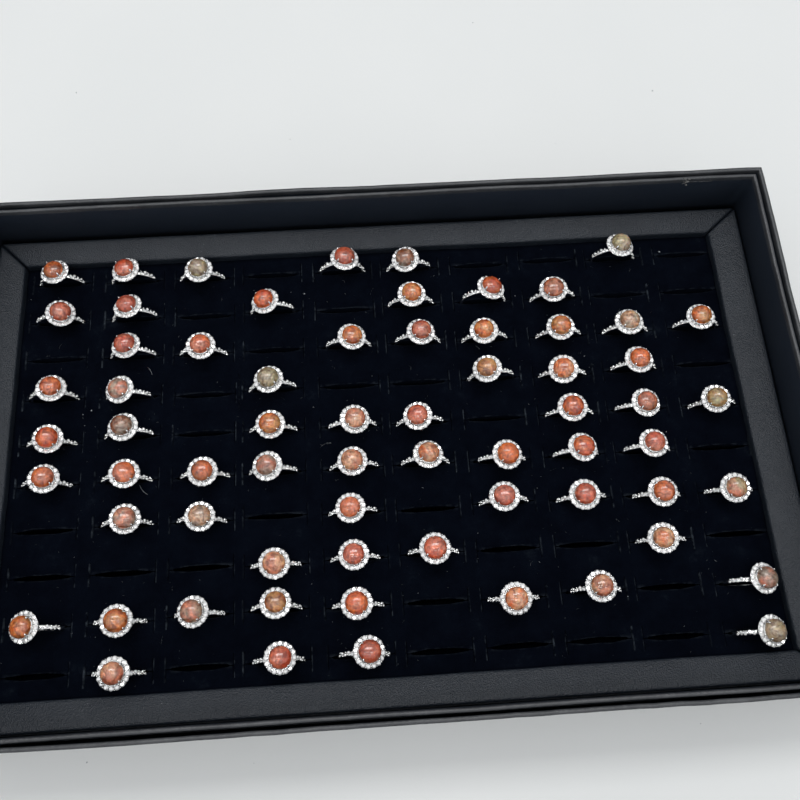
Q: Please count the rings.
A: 66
